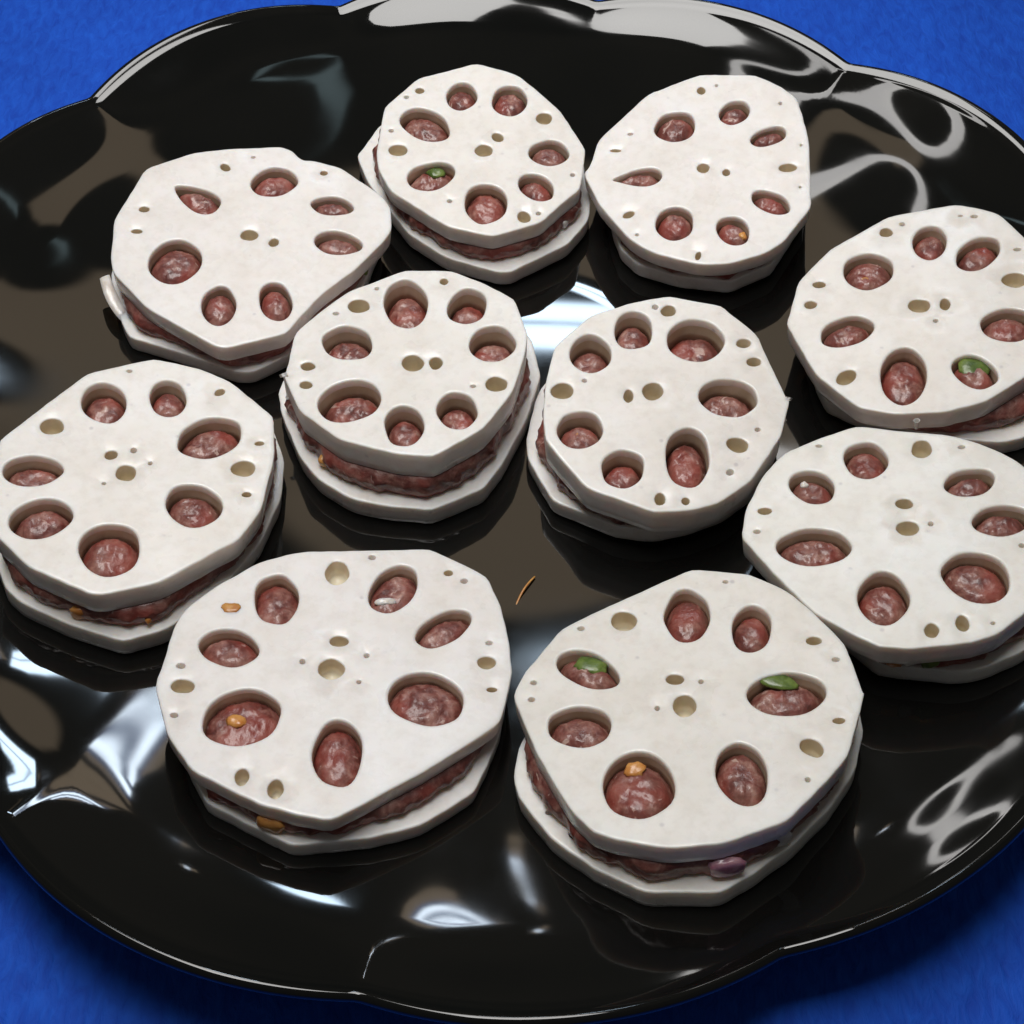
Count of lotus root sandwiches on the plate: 10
